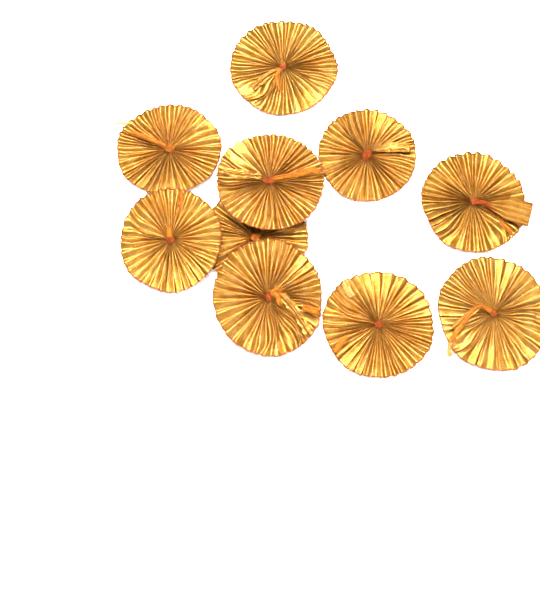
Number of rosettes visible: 10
